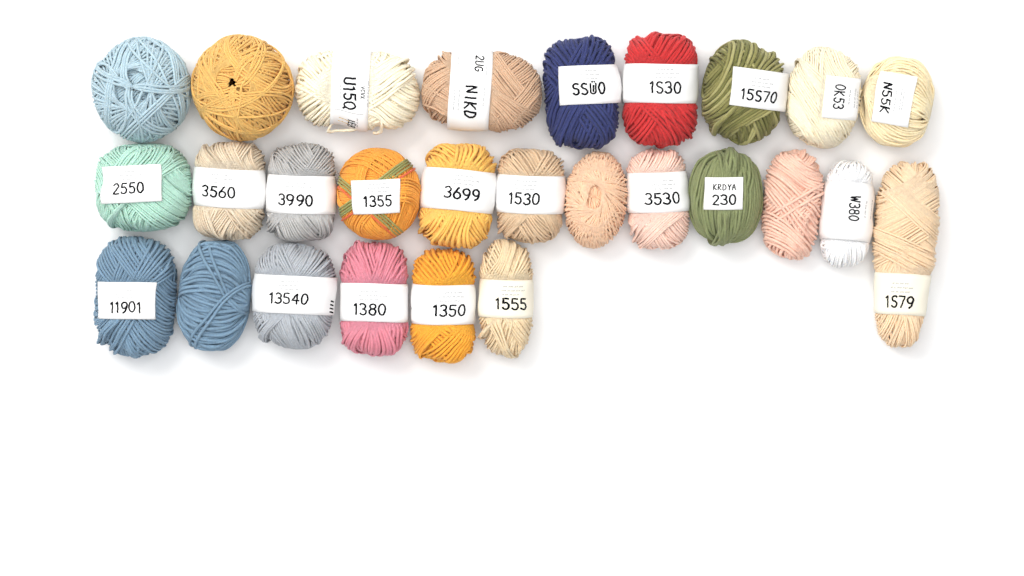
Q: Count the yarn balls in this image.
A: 27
